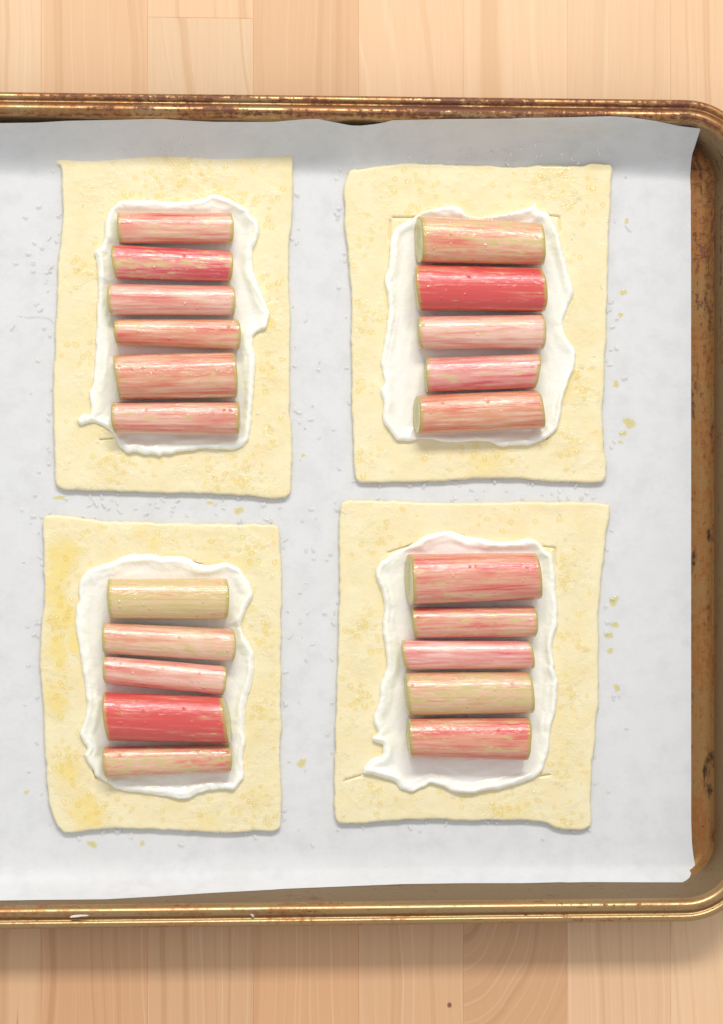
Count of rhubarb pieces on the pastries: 21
